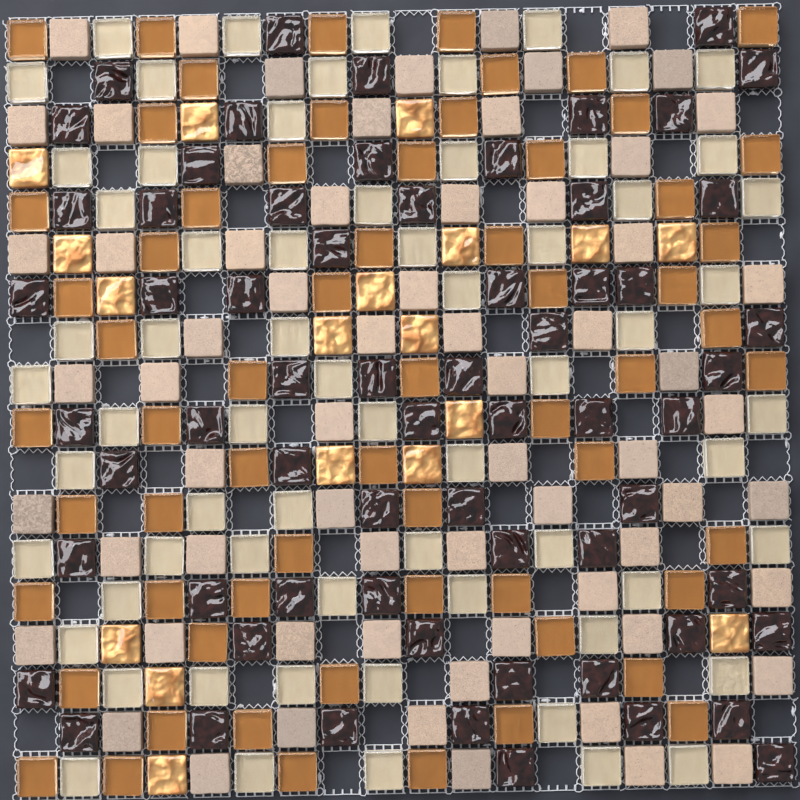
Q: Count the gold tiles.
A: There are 18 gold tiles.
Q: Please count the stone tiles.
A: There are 66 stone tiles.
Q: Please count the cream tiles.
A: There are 65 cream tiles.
